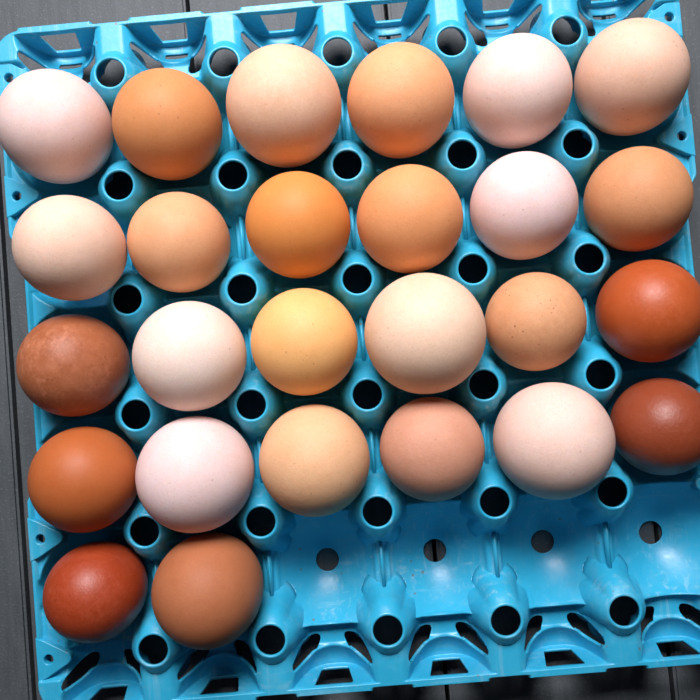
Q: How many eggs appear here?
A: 26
